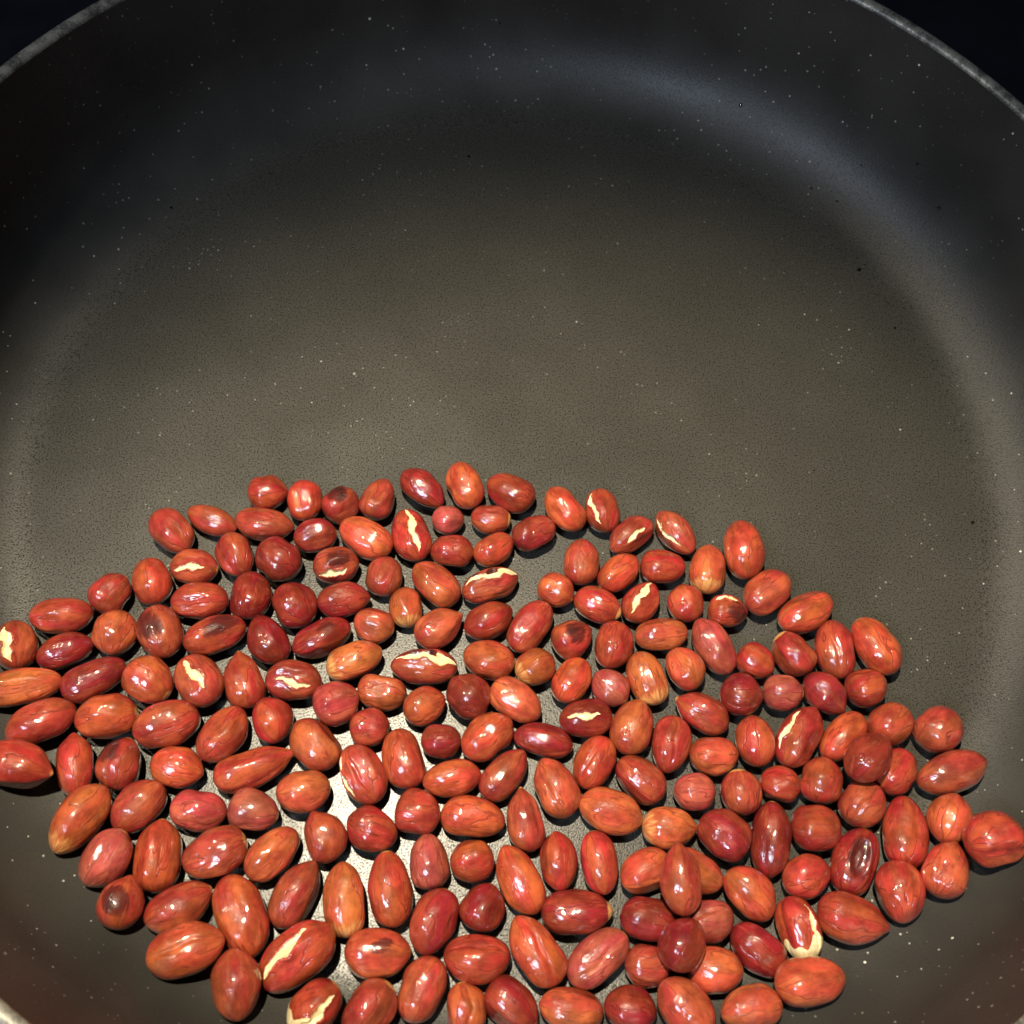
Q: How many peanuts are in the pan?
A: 200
